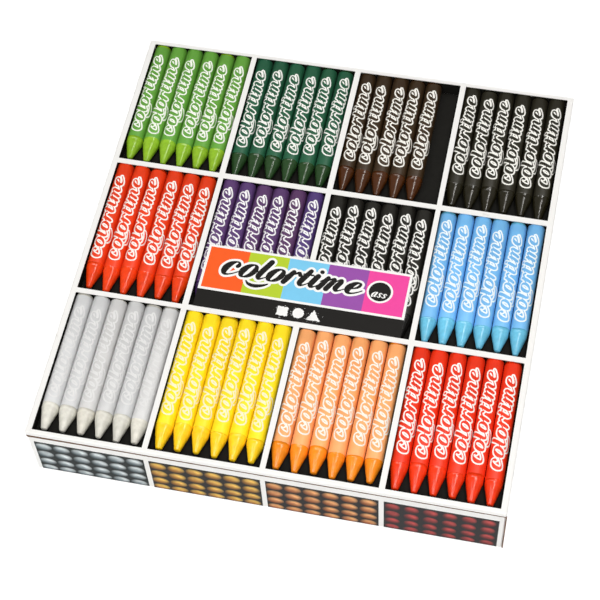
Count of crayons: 71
